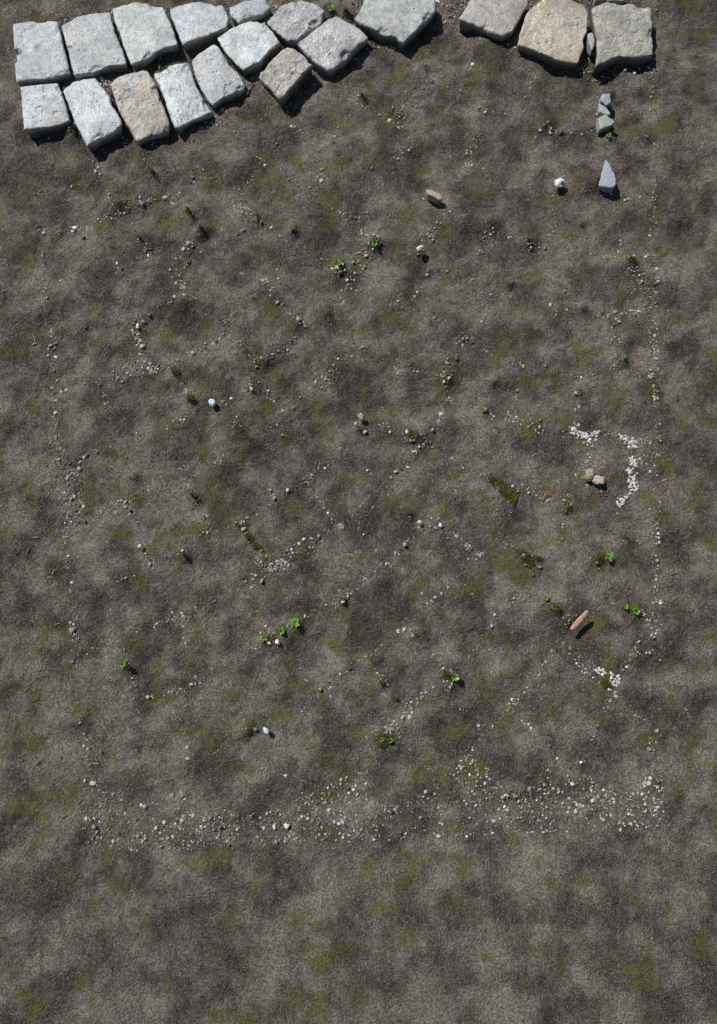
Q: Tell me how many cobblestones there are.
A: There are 18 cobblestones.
